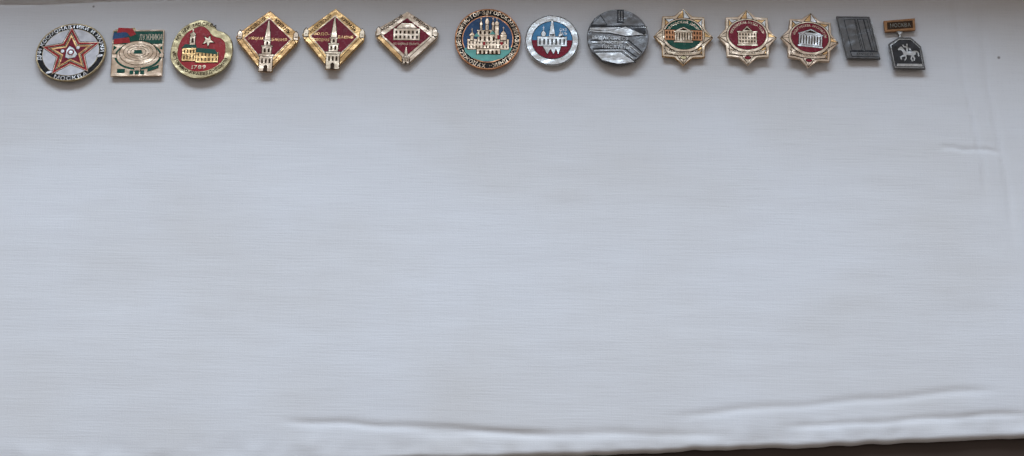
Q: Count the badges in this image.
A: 14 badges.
